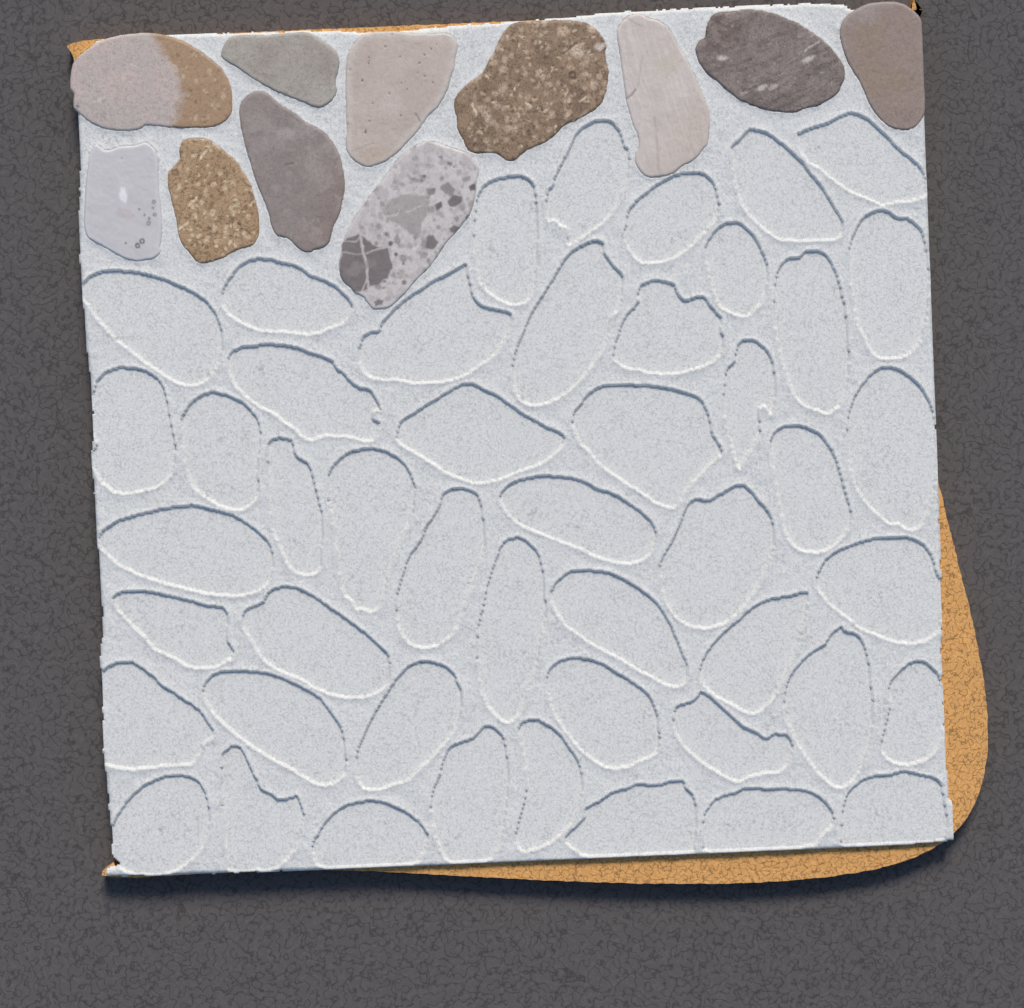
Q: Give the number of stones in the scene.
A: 11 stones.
